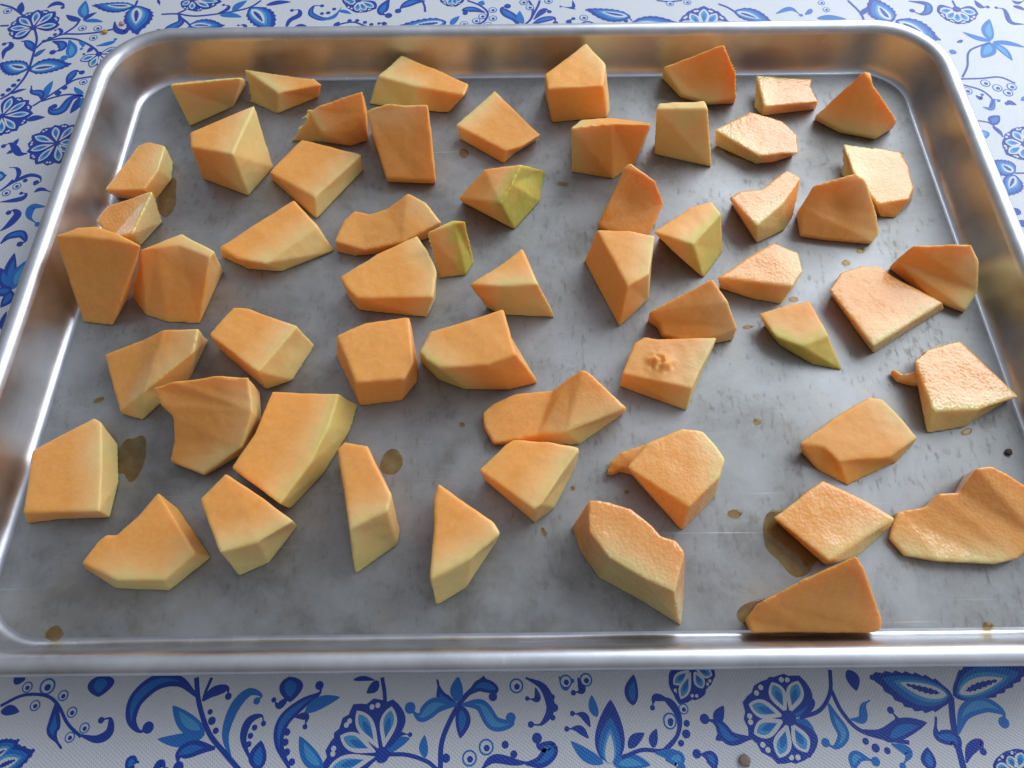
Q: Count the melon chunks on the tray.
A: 57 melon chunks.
